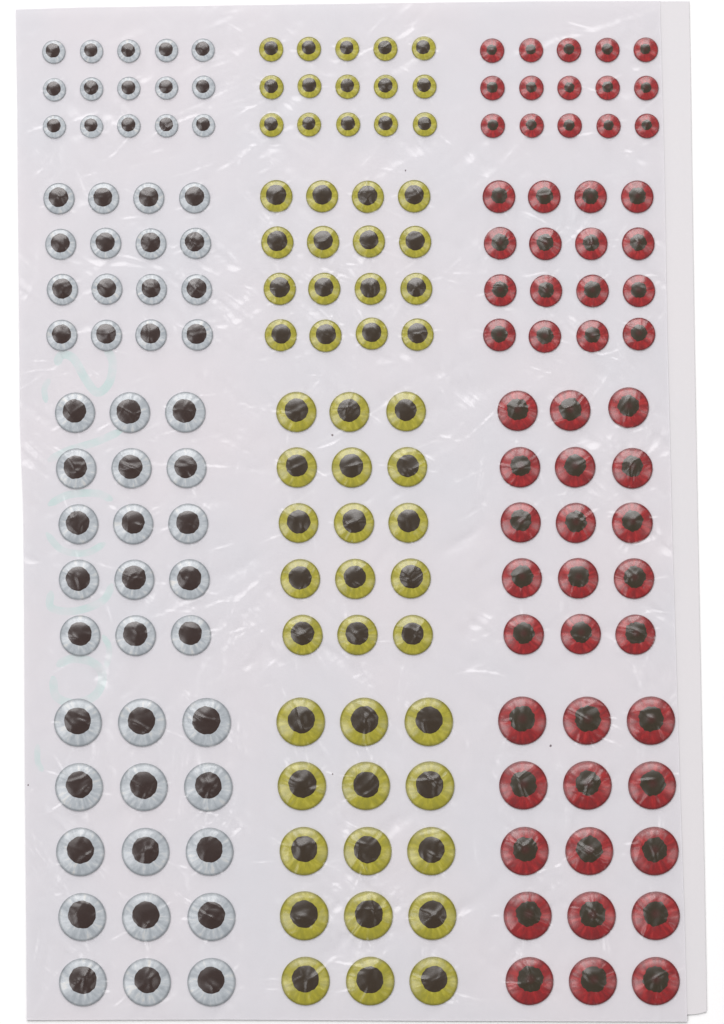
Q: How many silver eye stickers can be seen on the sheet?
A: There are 61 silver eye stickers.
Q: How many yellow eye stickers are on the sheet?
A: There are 61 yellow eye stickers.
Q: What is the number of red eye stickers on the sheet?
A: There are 61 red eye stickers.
